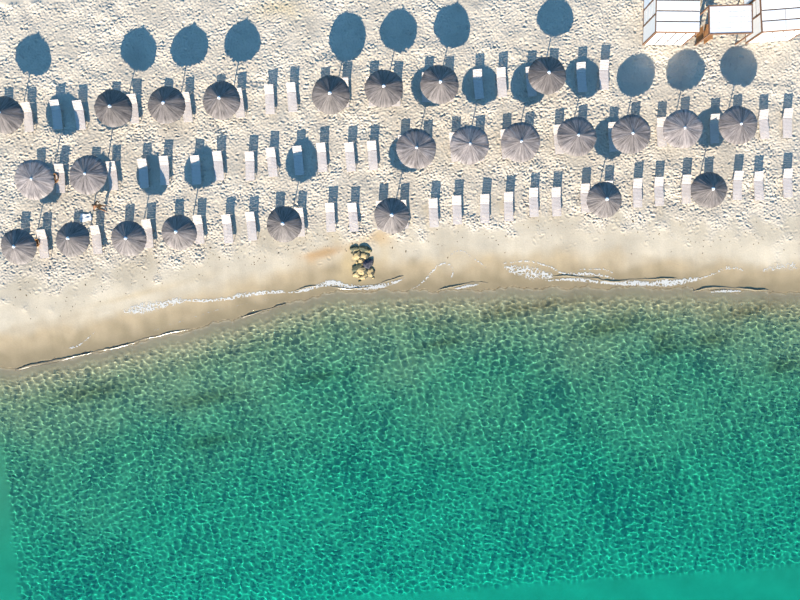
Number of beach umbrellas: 25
